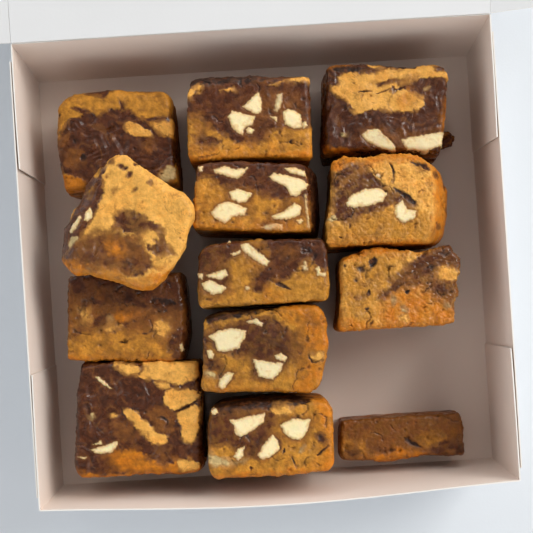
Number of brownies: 13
